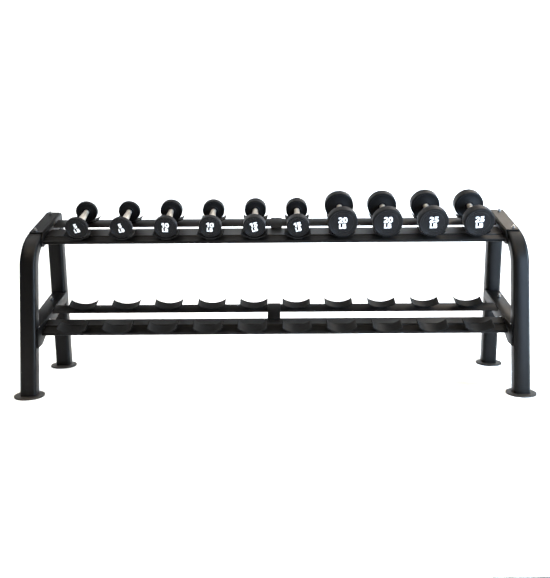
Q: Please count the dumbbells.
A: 10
